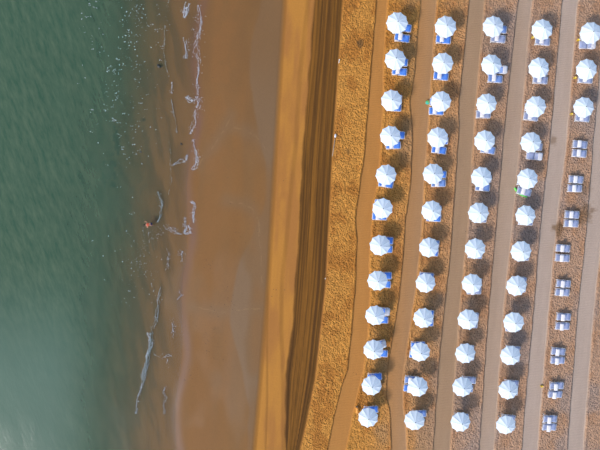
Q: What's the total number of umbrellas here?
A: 51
